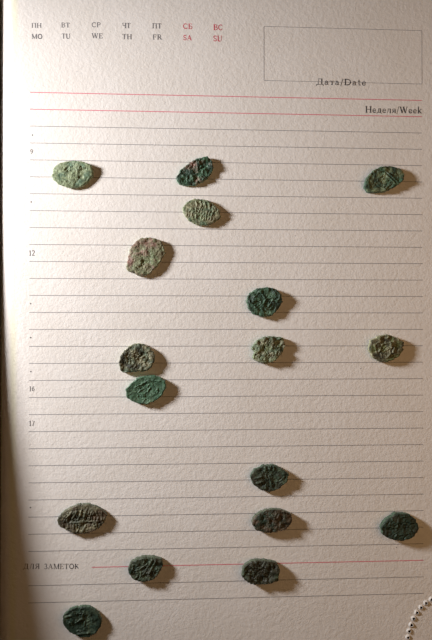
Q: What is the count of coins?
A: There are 17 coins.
